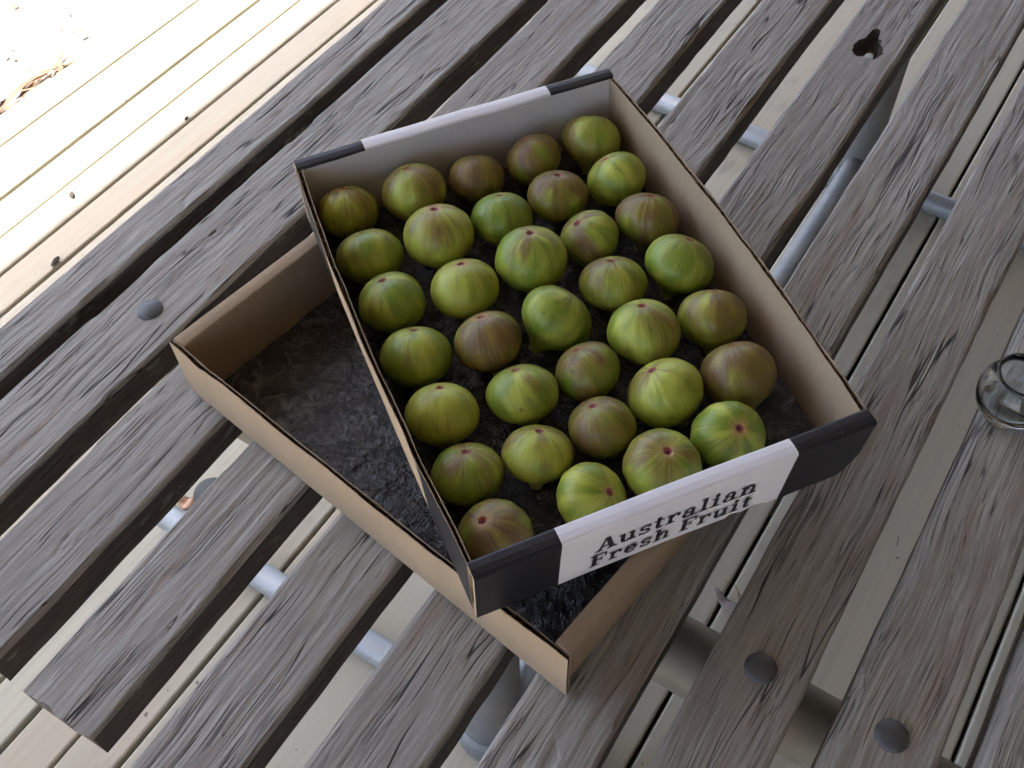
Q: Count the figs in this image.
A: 34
